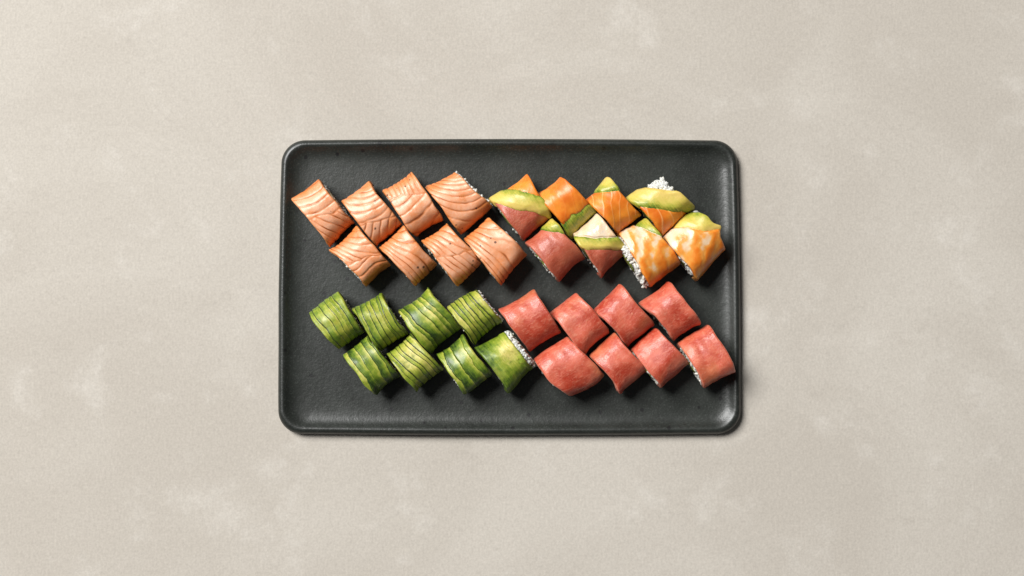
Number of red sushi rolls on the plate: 8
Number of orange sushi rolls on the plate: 8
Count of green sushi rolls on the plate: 8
